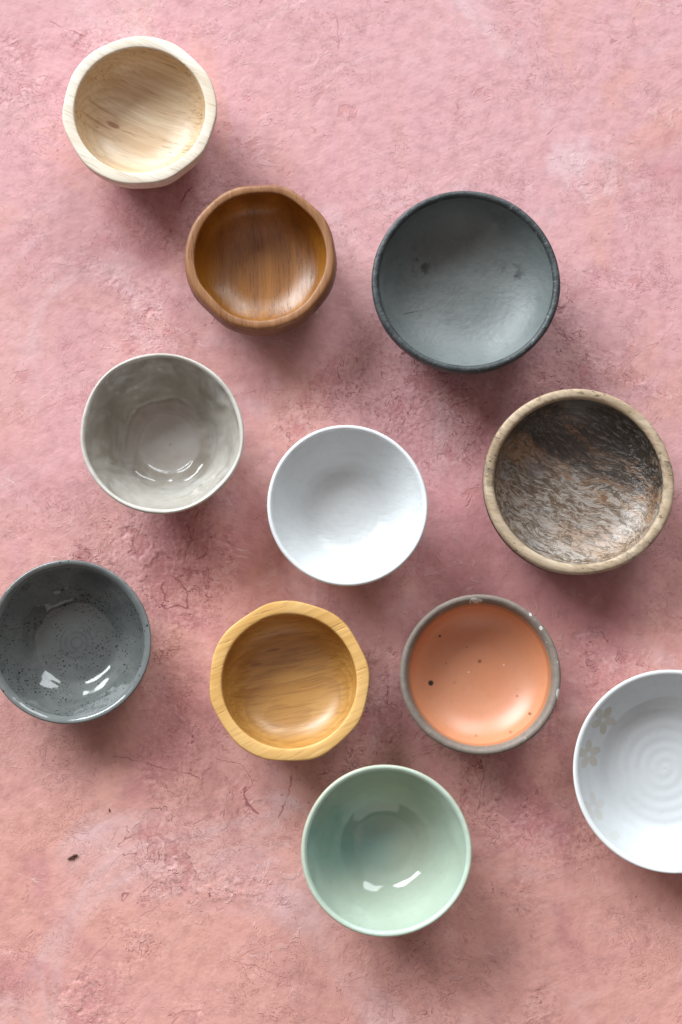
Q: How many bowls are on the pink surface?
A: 11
